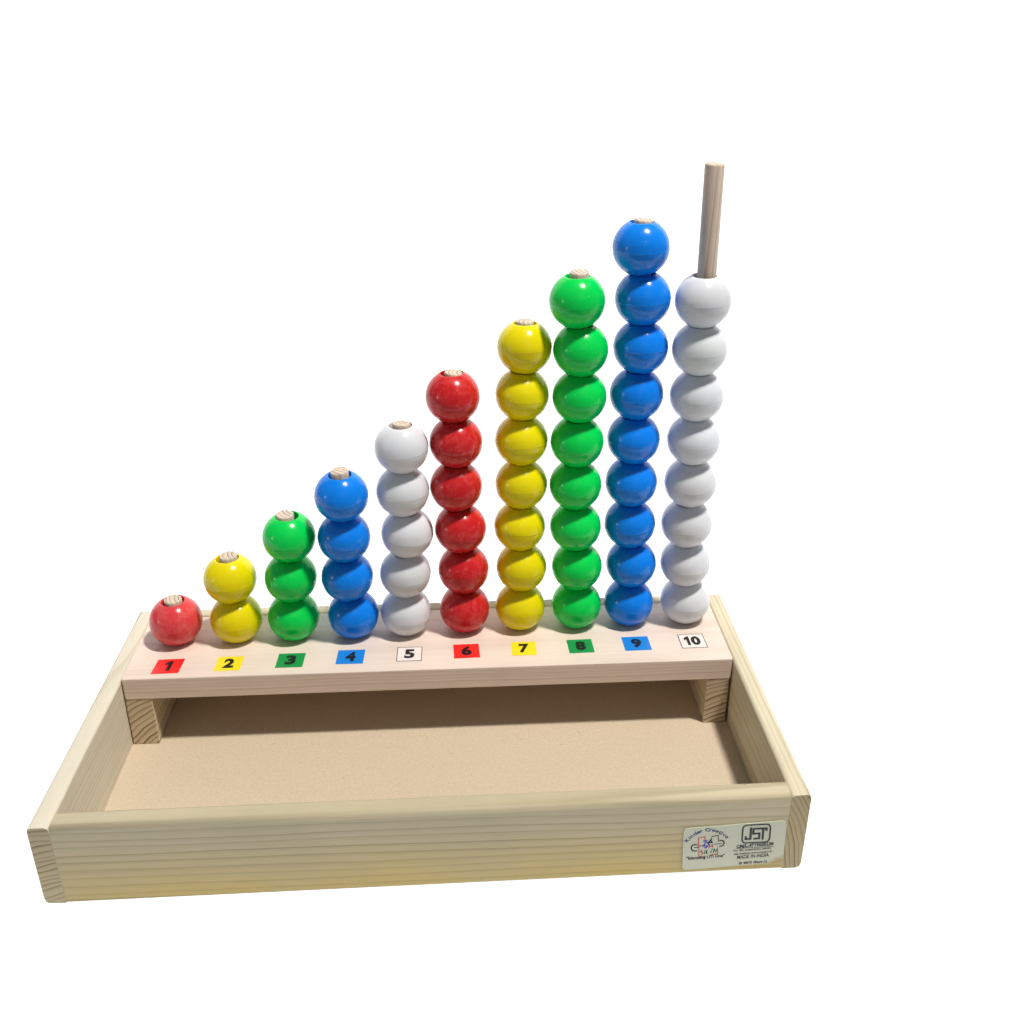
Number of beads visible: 53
